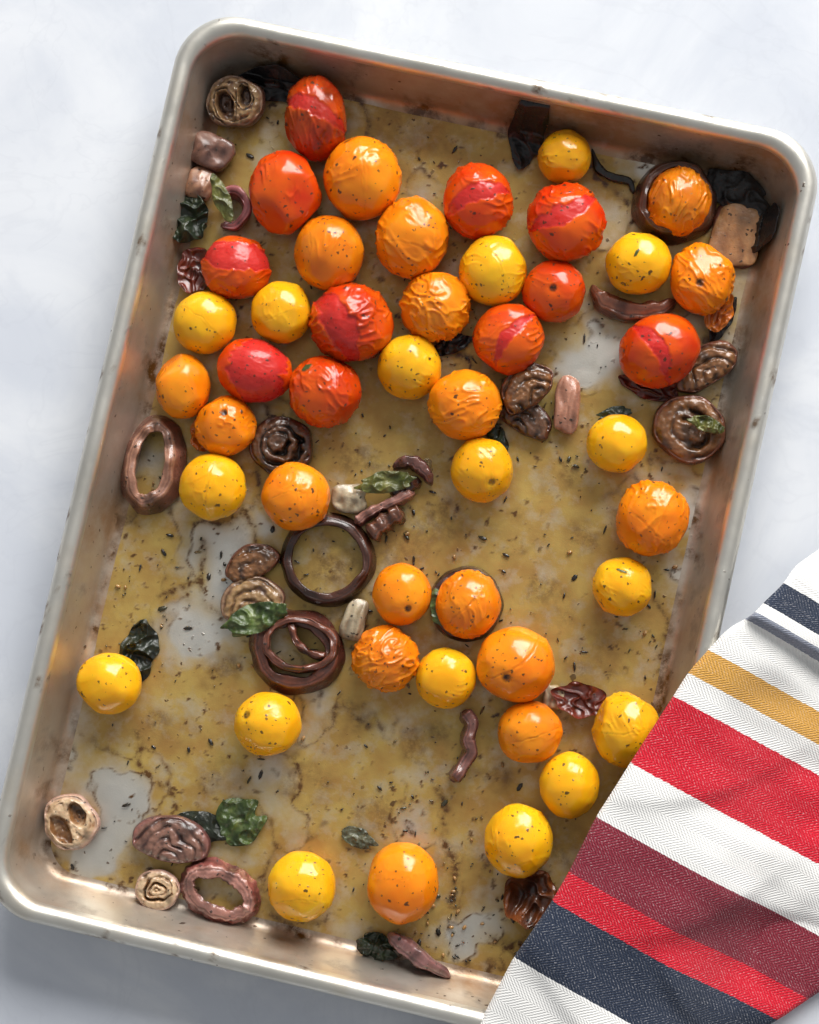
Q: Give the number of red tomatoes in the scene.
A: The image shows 11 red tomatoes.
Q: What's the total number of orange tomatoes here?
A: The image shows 17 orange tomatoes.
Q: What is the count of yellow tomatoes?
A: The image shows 17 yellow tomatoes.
